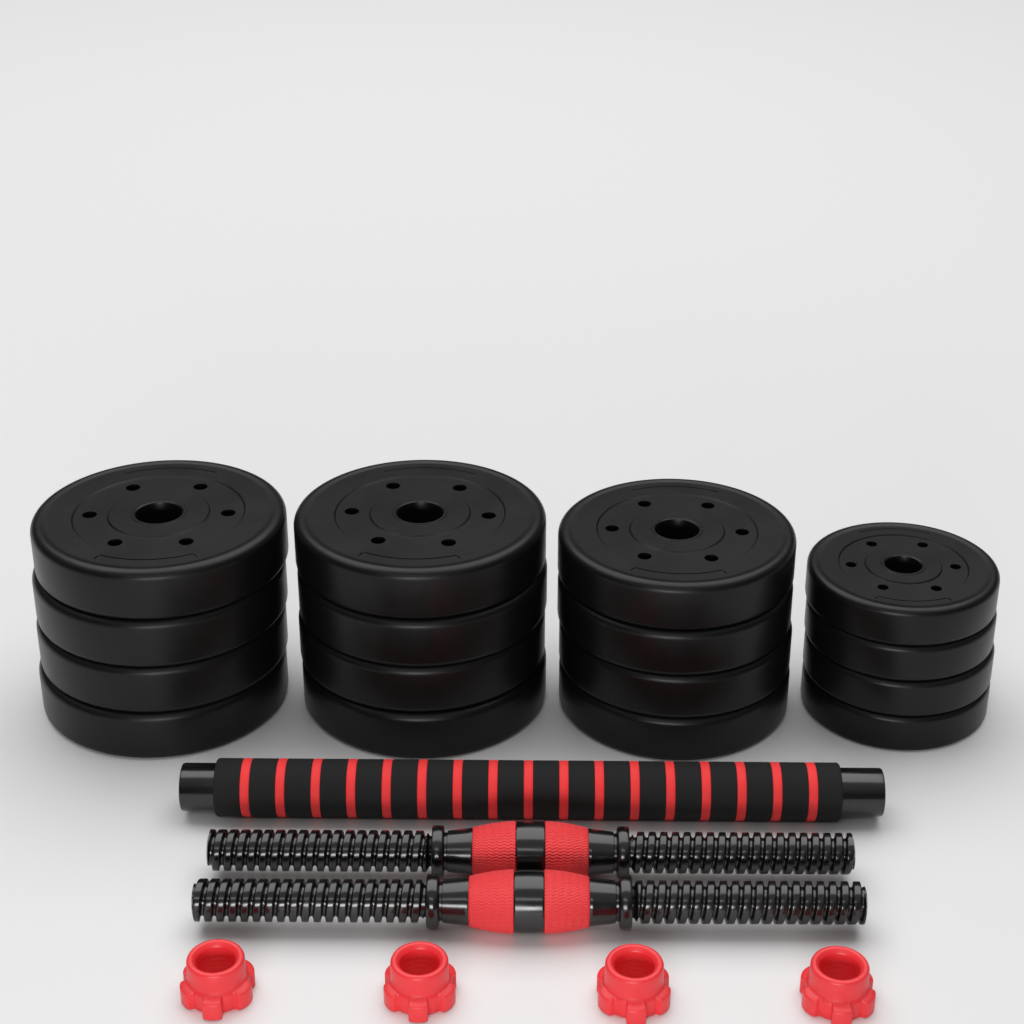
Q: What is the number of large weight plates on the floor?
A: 12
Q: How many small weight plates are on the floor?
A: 4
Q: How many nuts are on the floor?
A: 4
